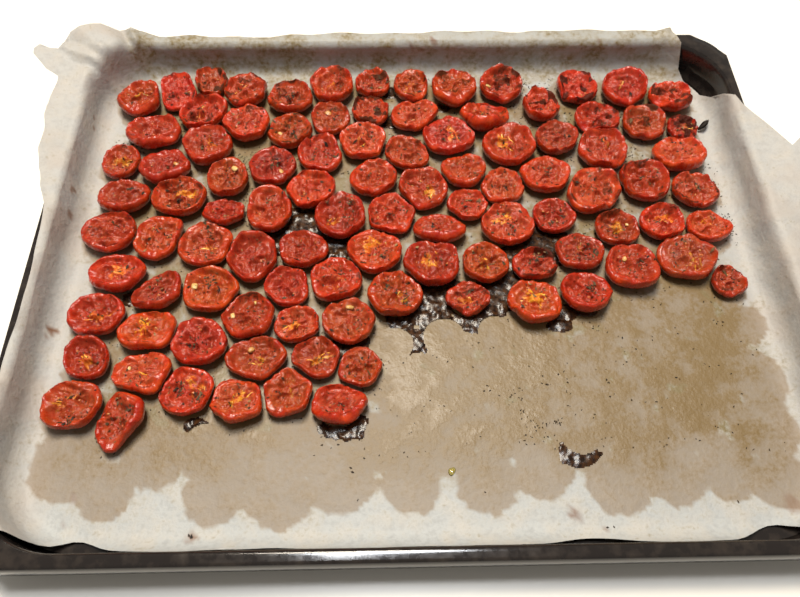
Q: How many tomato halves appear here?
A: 99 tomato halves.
